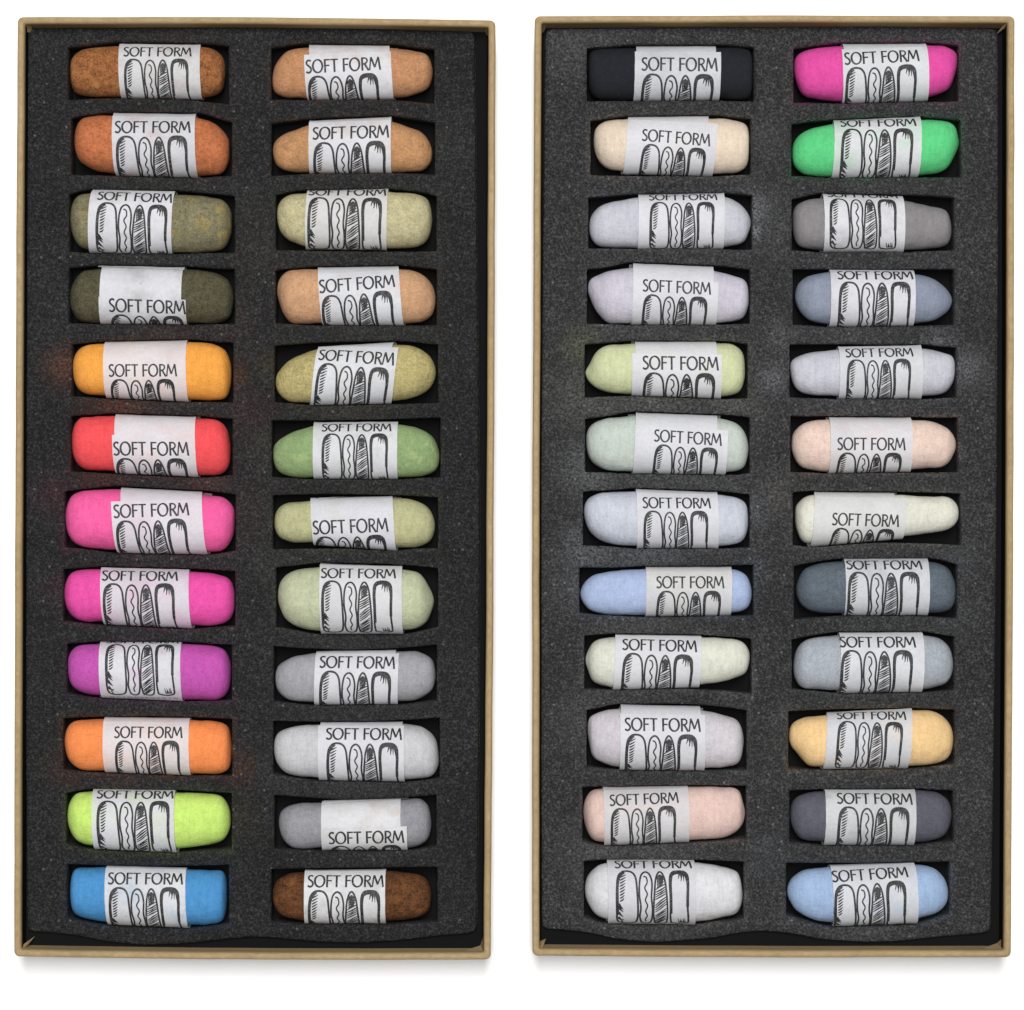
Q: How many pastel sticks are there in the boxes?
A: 48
